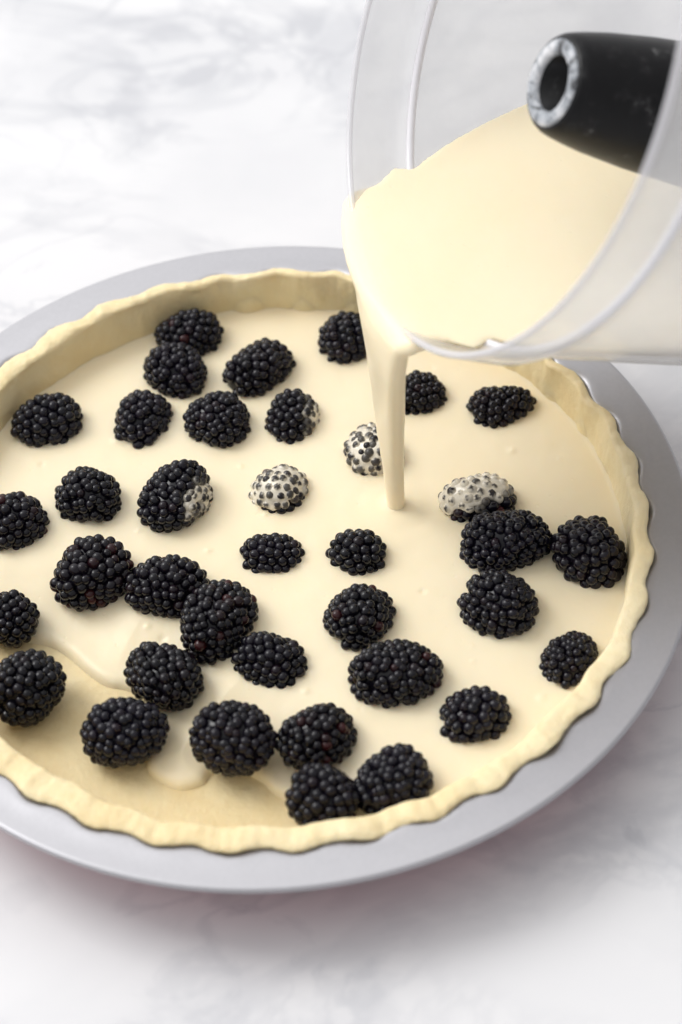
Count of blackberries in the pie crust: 37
